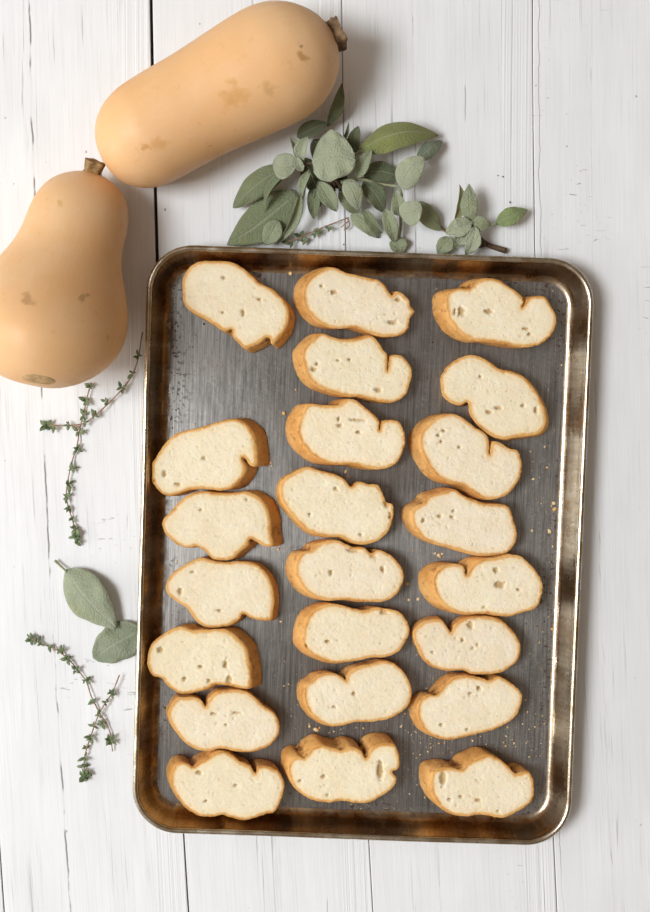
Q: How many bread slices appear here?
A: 23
